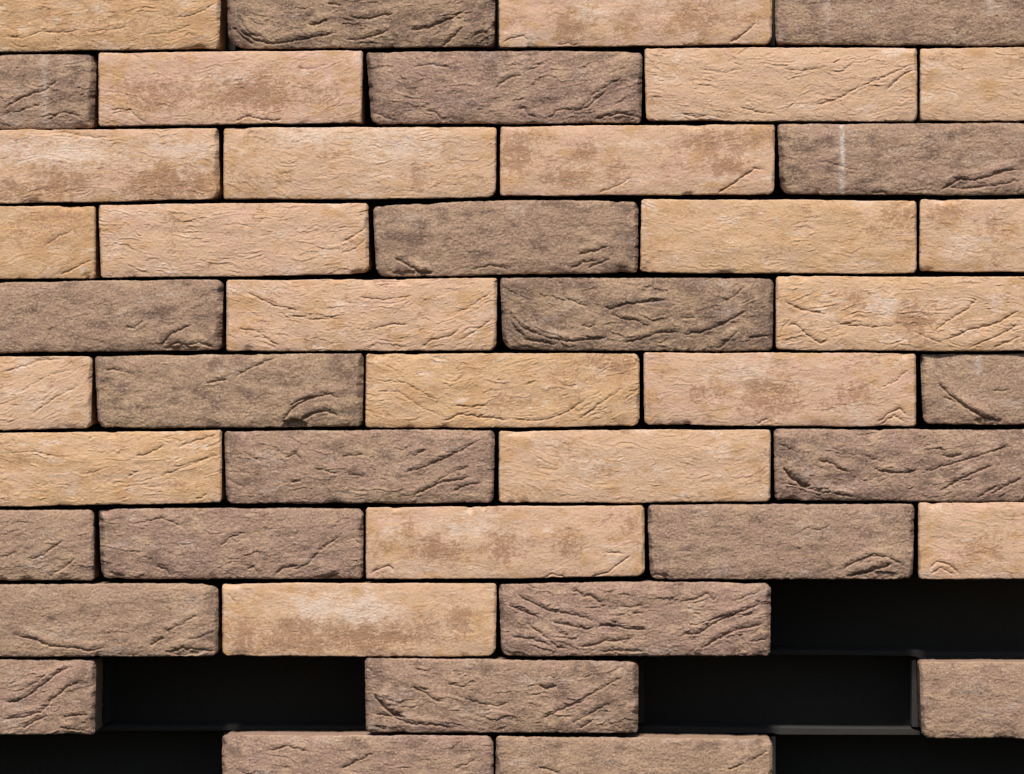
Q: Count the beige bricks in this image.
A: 22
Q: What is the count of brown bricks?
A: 22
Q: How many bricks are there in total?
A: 44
